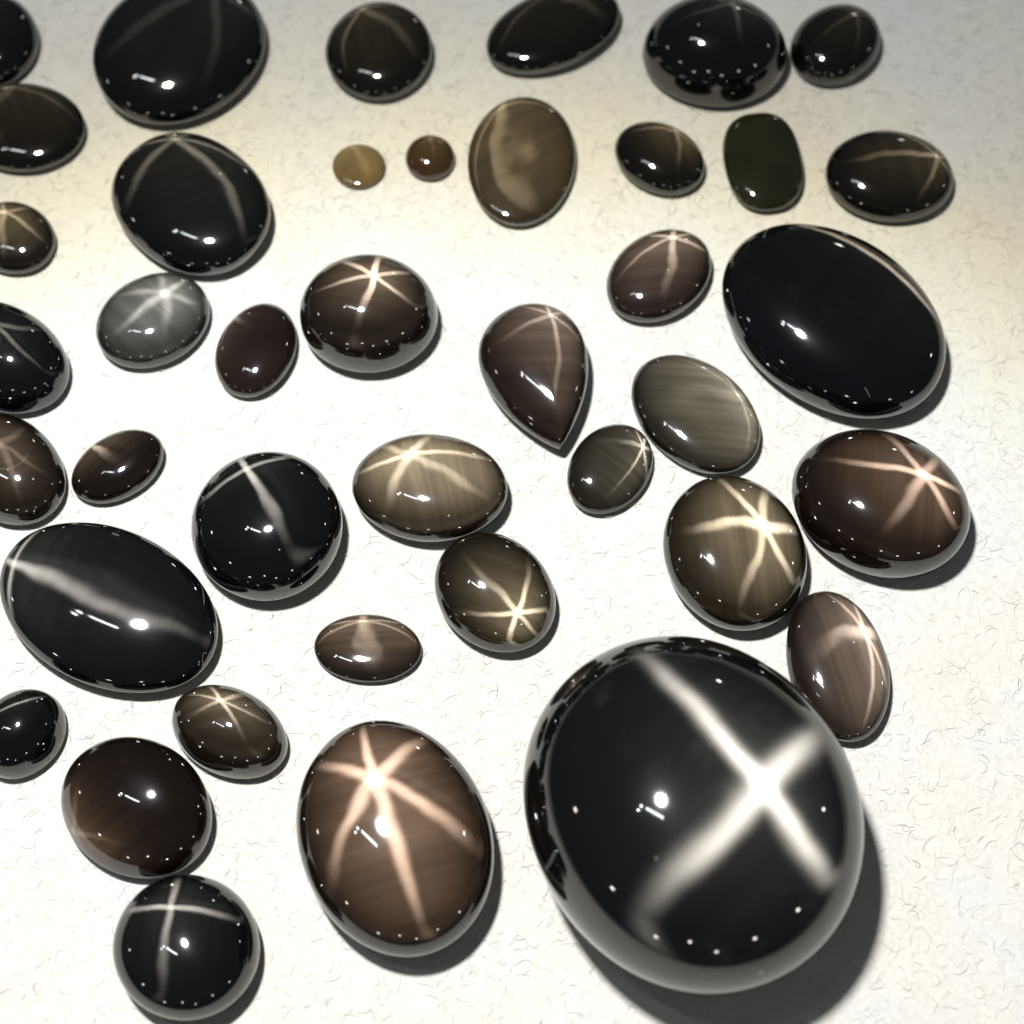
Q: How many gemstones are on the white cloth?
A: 40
